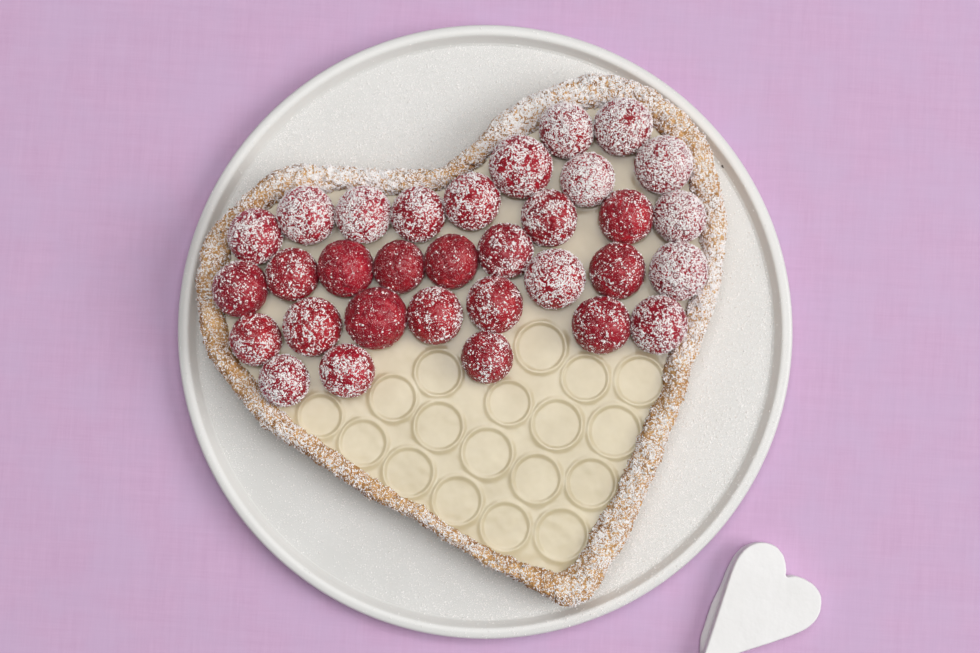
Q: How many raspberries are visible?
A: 32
